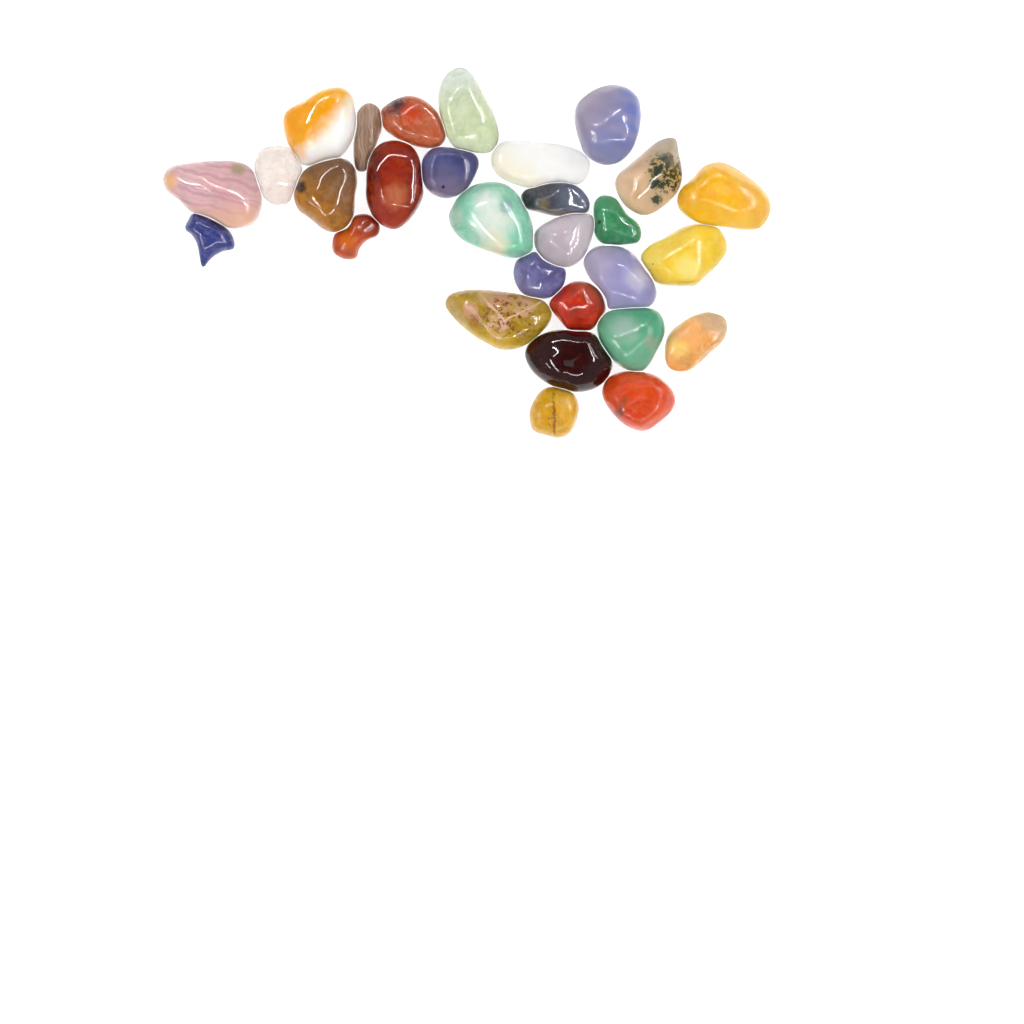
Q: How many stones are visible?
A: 29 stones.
